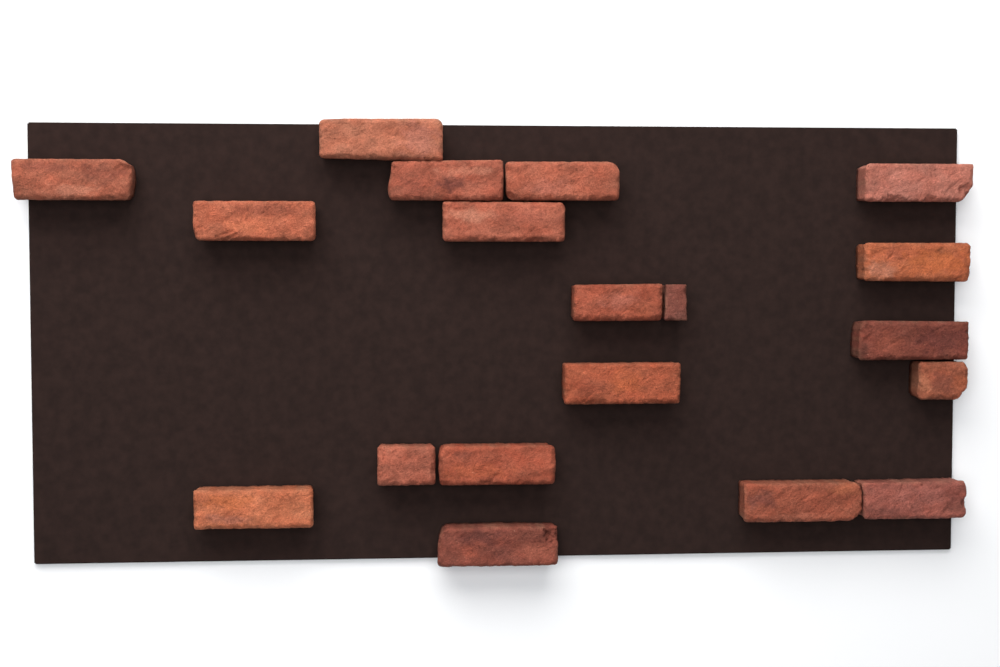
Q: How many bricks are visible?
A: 19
